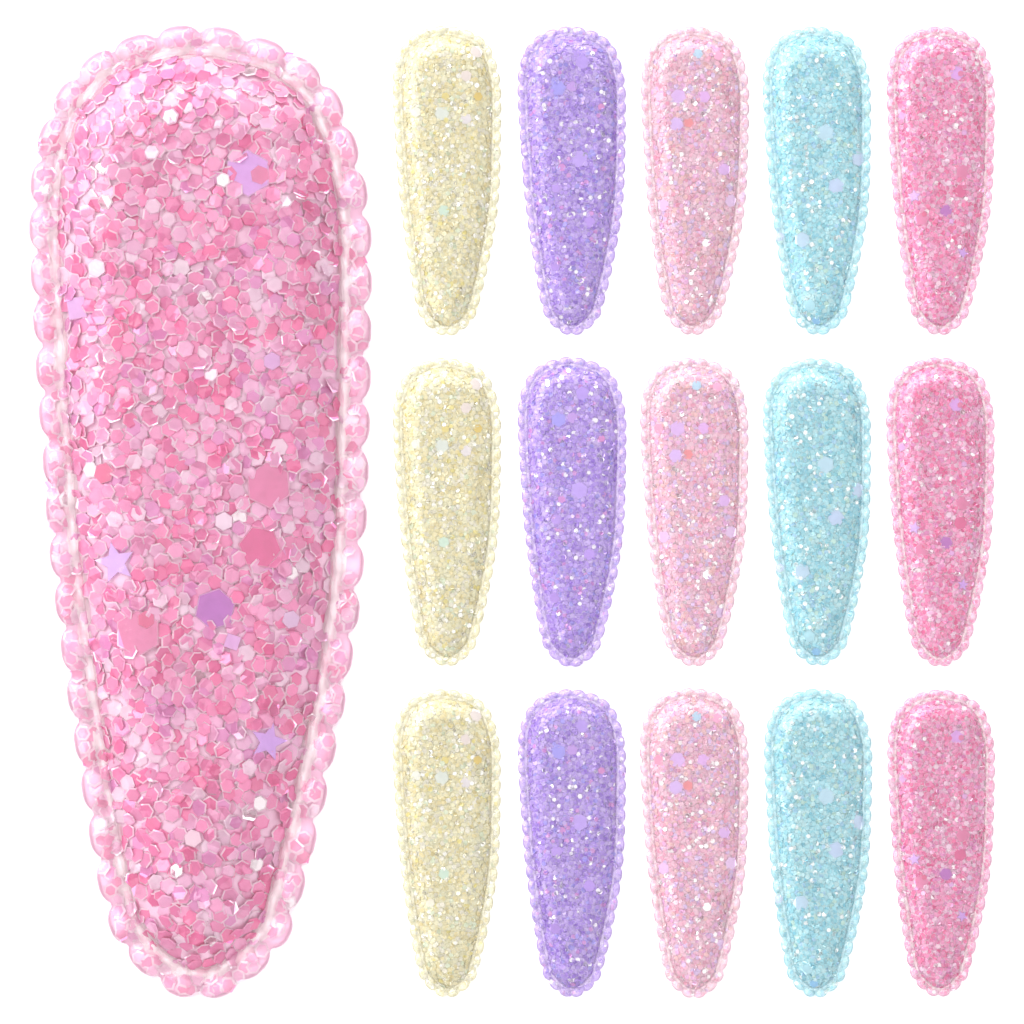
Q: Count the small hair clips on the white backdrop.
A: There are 15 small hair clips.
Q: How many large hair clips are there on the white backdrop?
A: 1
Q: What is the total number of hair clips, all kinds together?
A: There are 16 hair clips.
